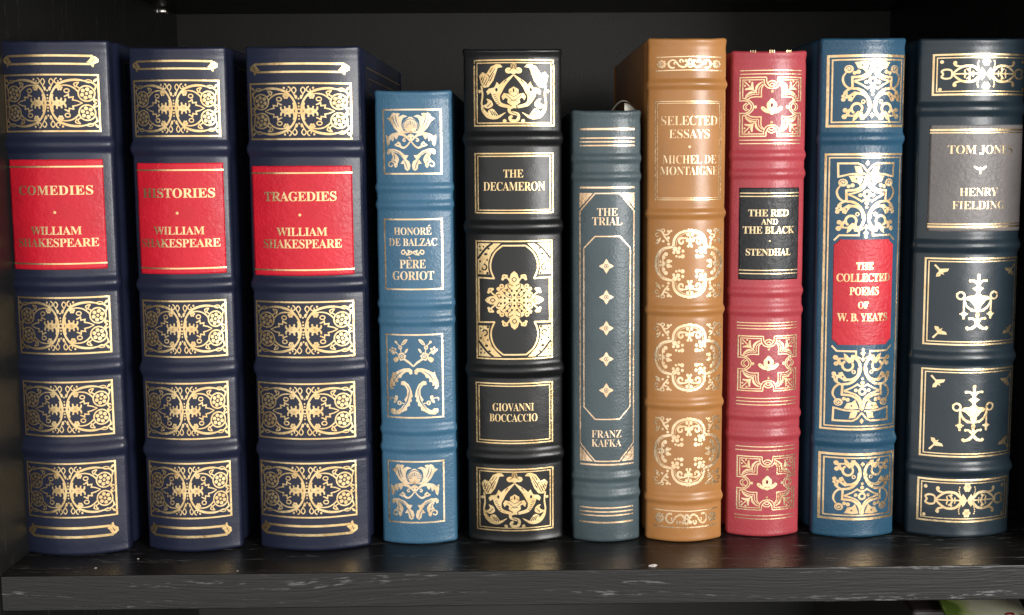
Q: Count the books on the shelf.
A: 10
